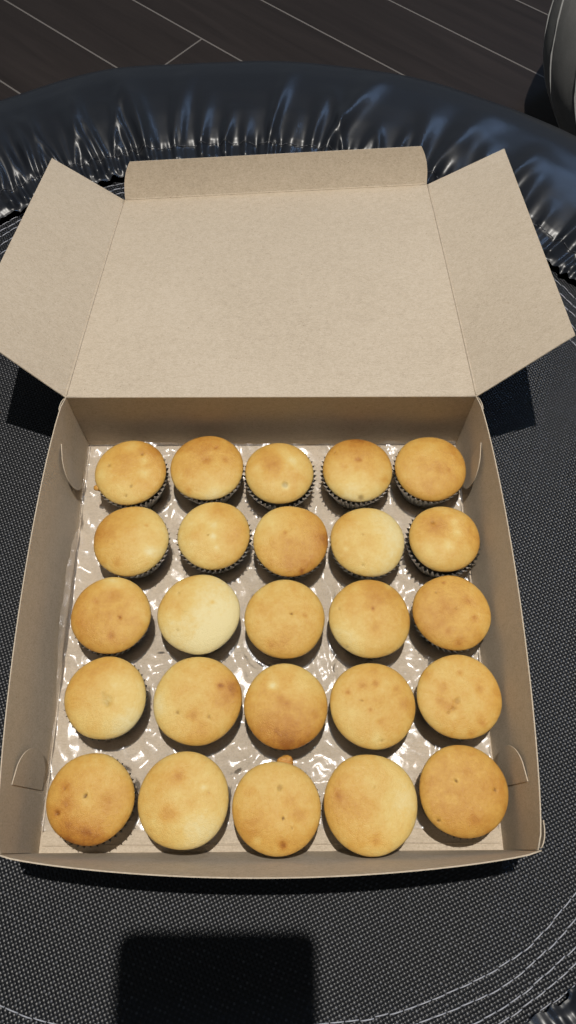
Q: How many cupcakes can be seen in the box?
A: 25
